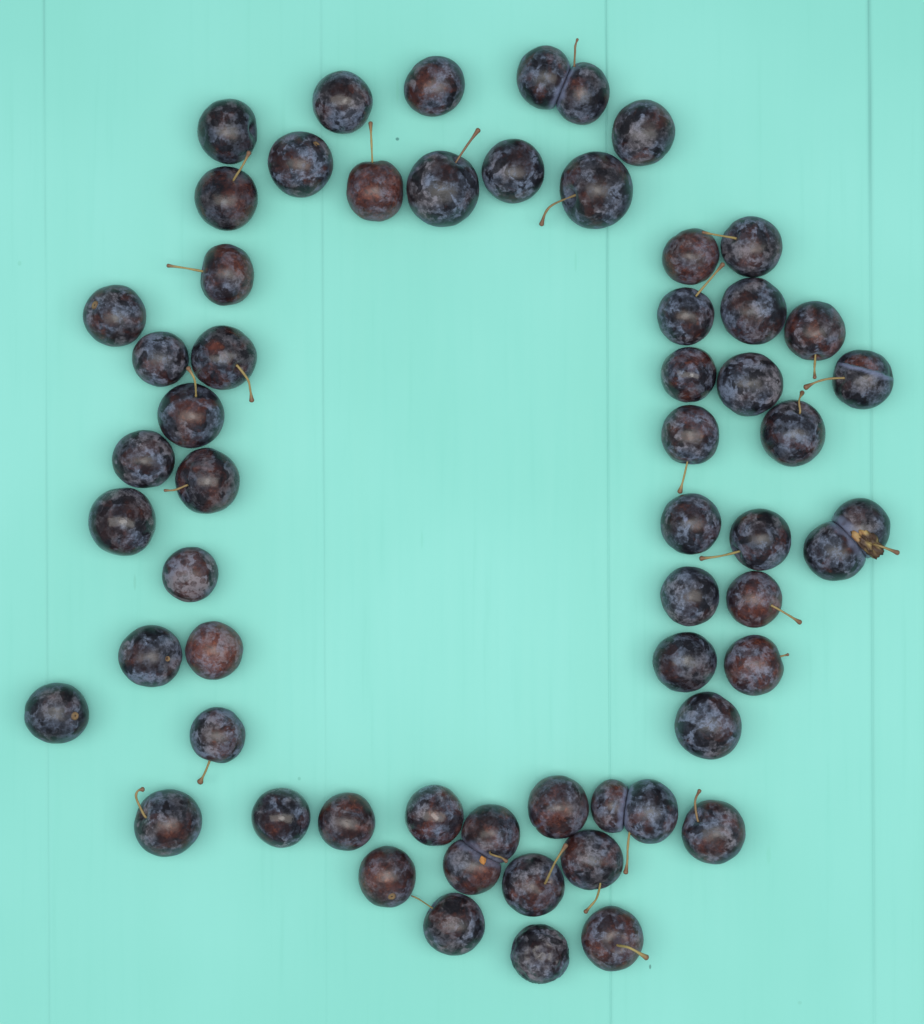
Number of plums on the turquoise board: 60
